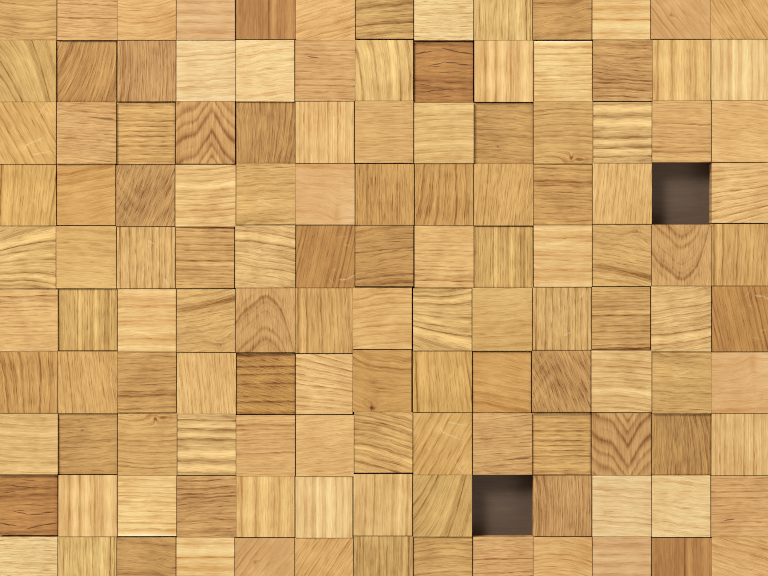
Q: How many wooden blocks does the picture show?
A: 128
